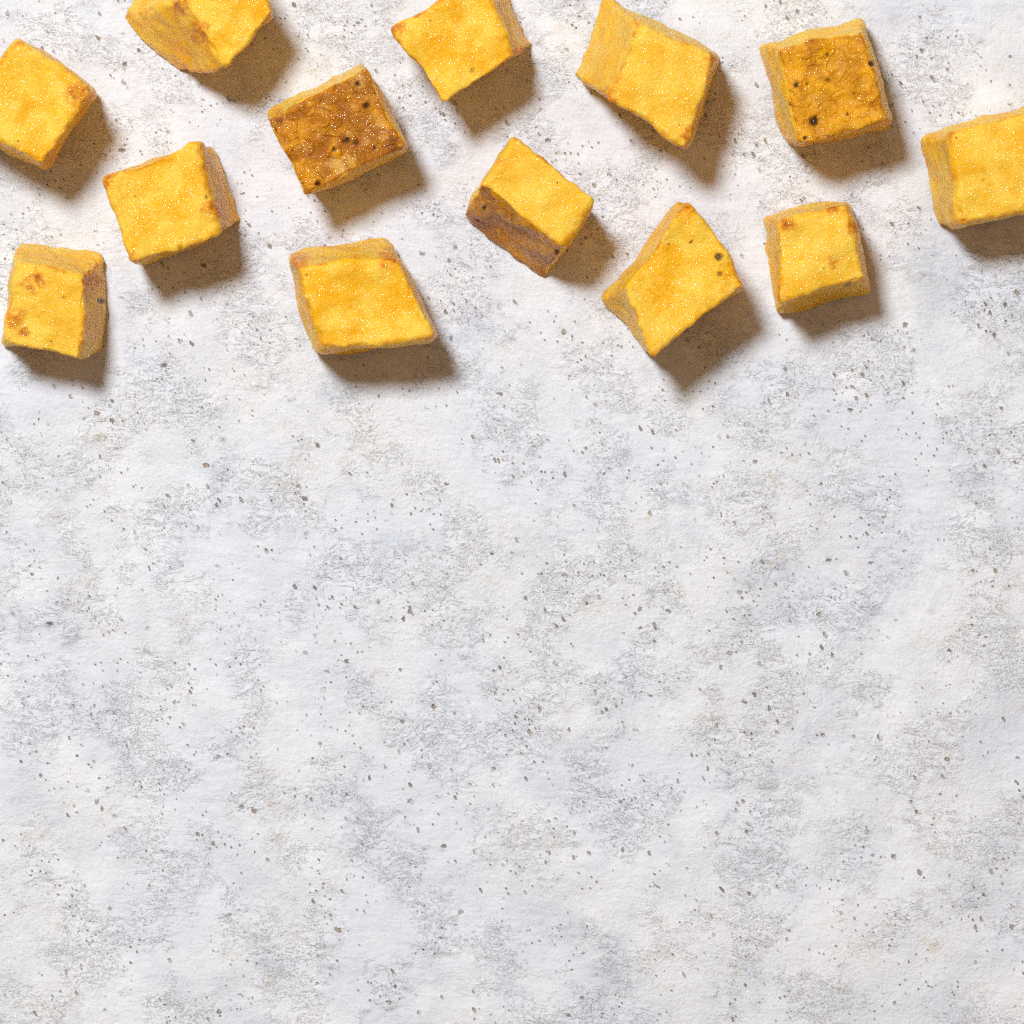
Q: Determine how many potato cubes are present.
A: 13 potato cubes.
